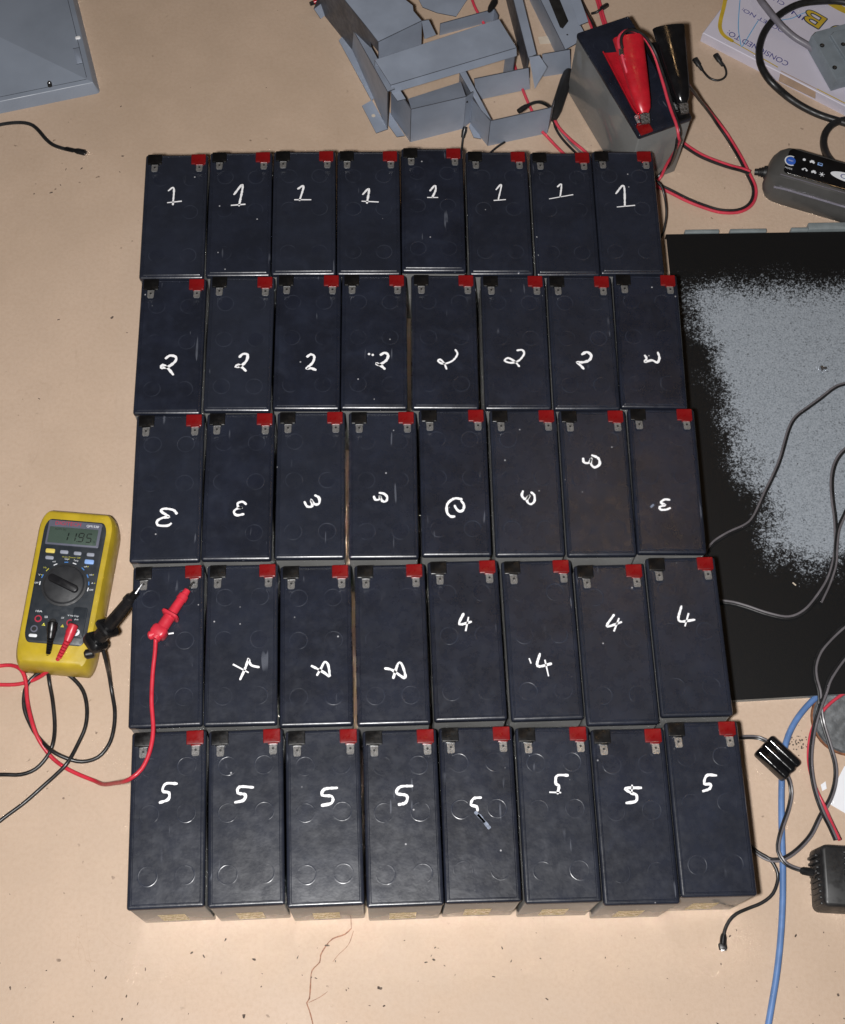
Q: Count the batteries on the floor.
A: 41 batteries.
